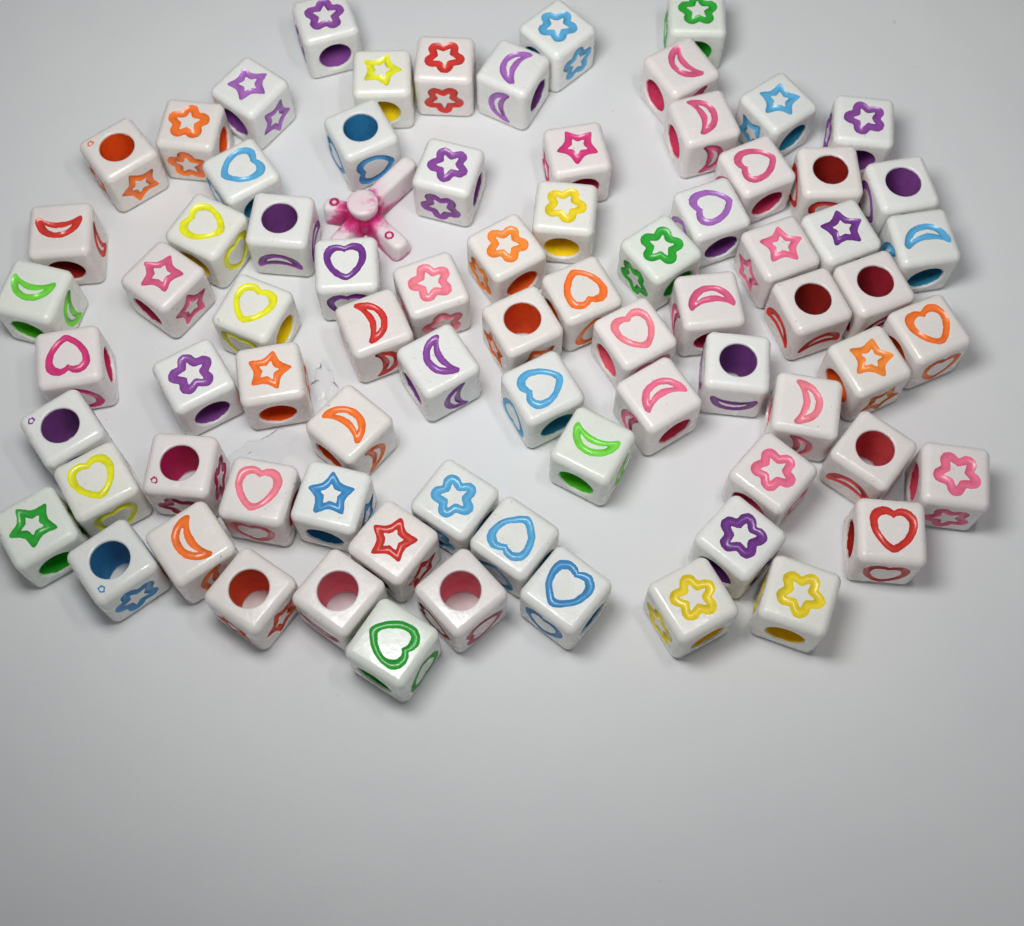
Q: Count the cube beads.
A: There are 77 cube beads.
